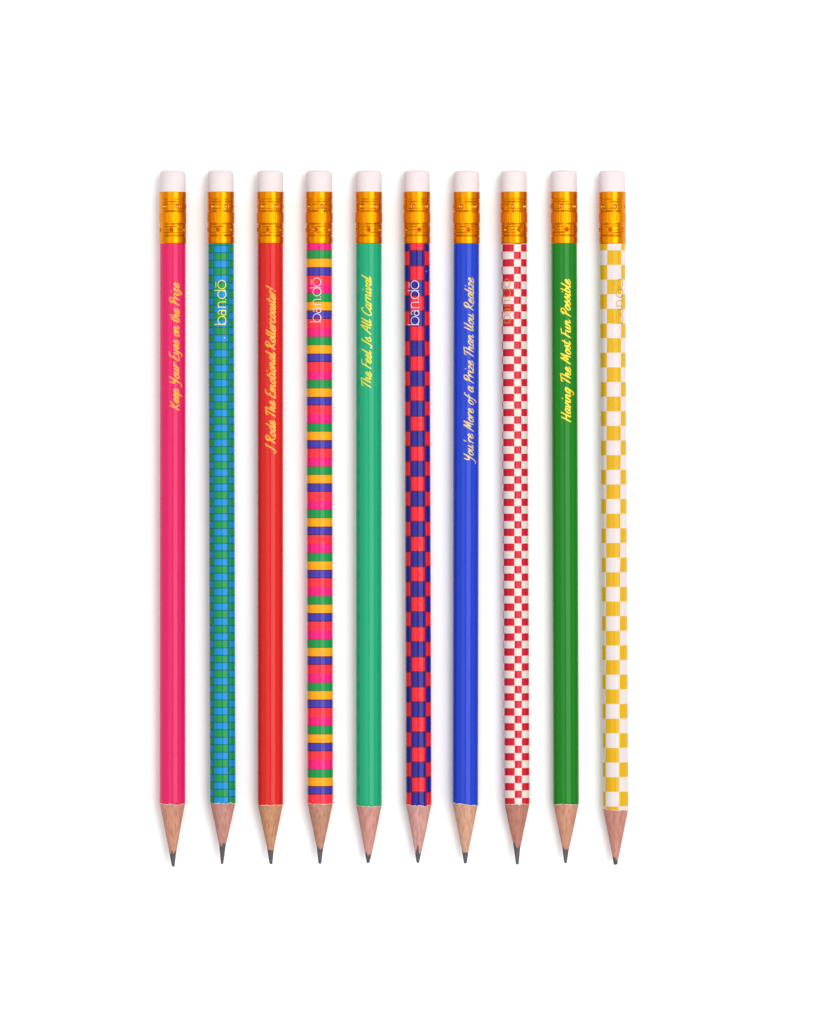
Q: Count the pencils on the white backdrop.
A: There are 10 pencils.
